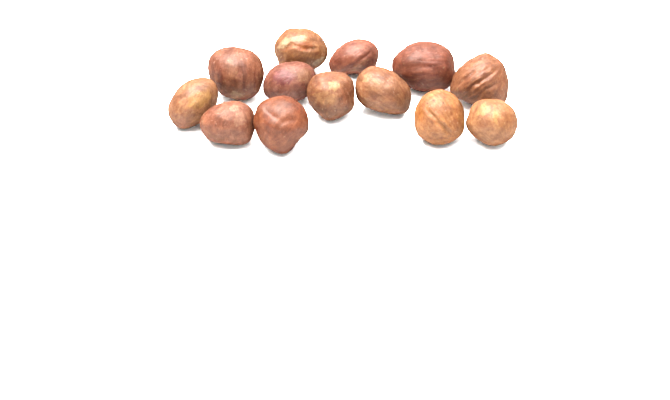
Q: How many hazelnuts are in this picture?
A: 13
